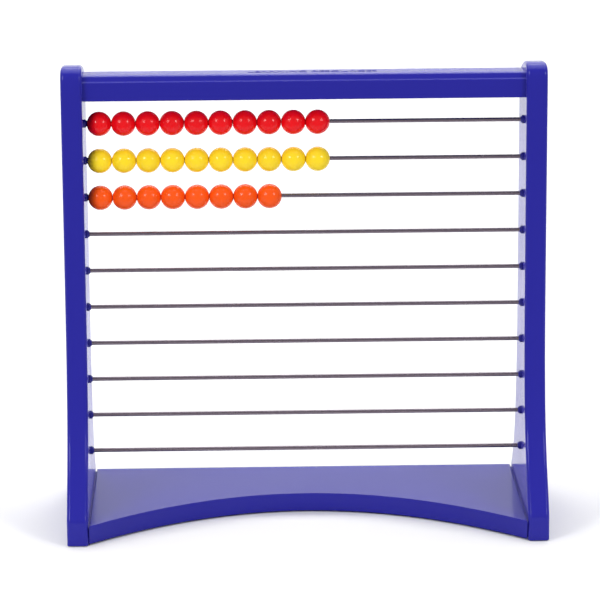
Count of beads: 28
